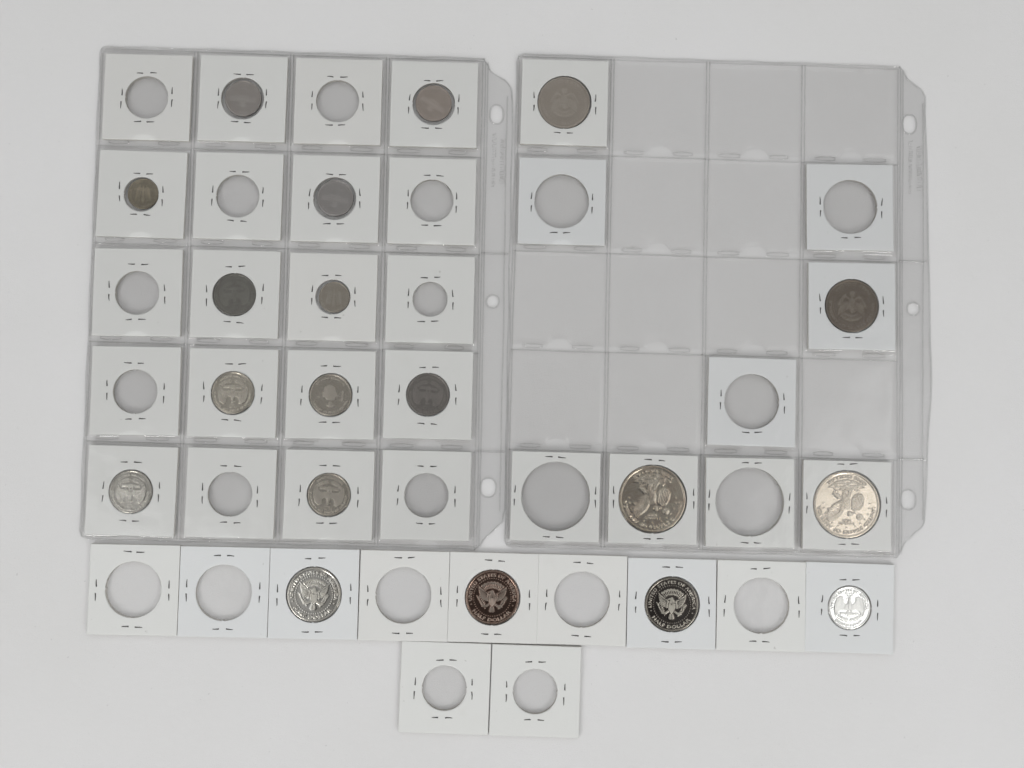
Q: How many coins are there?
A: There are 19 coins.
